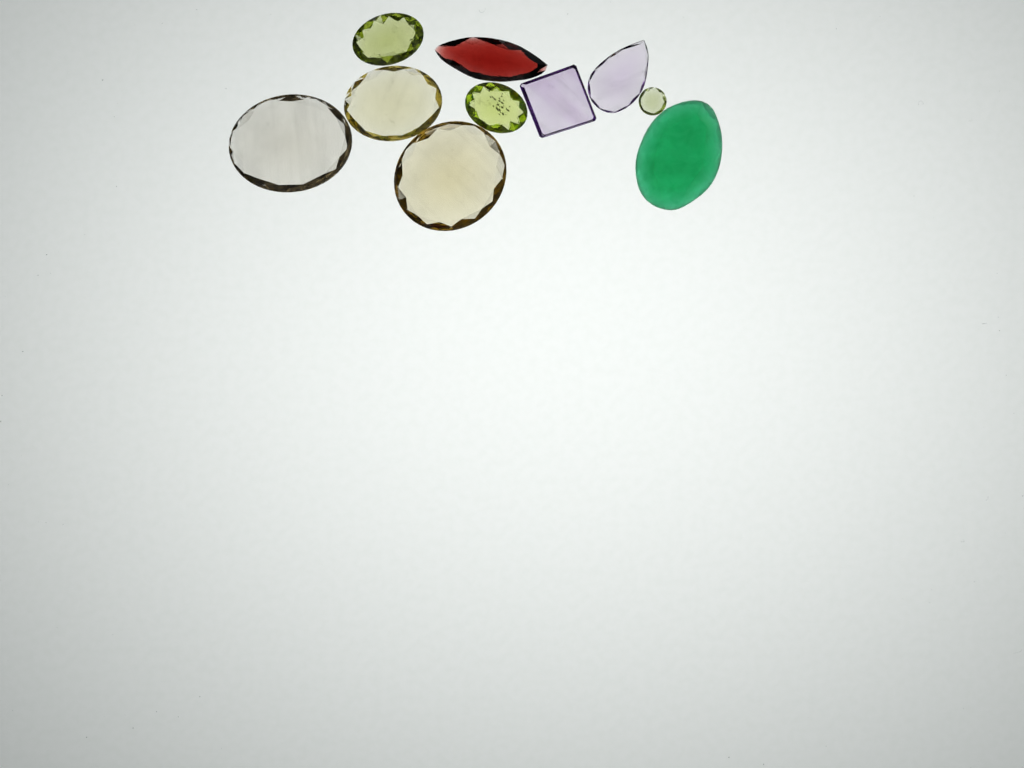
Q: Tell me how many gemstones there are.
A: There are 10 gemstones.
